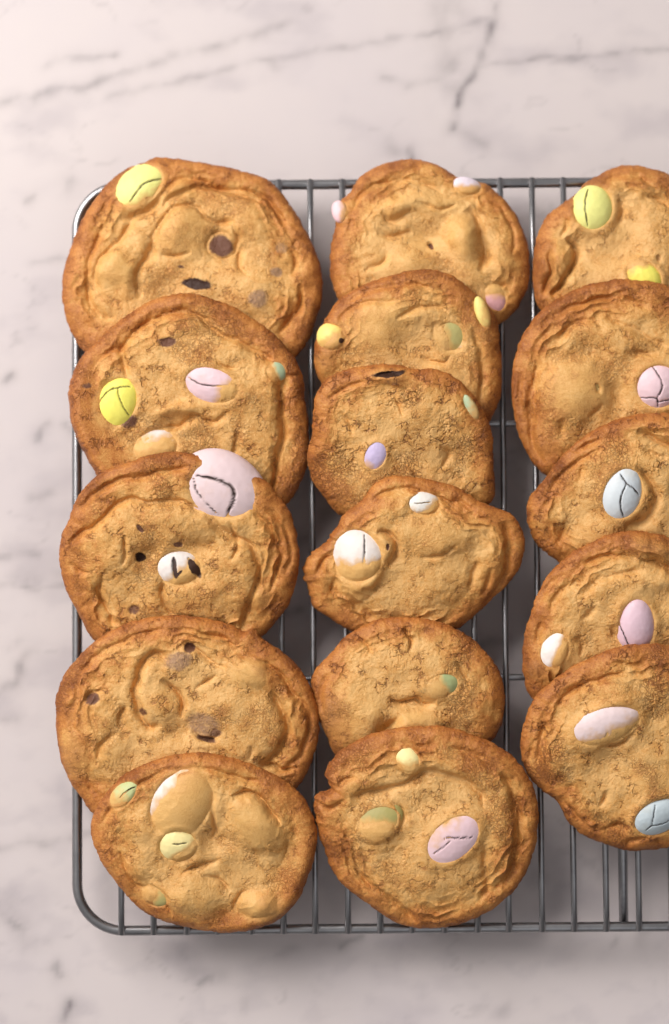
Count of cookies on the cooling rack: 16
